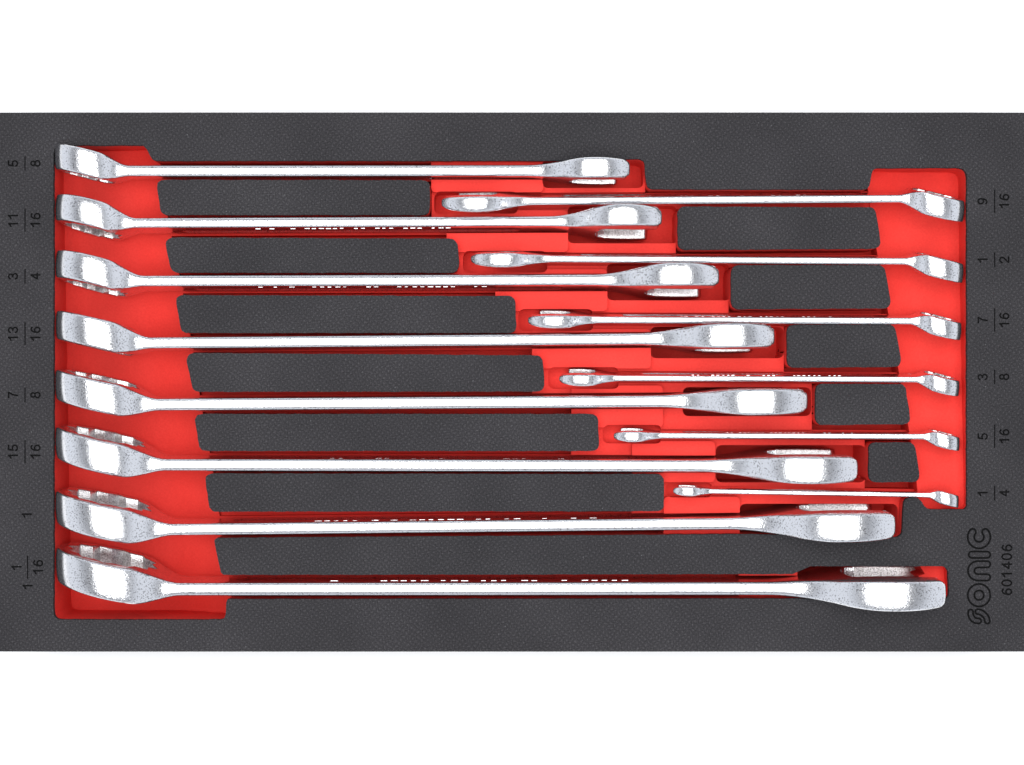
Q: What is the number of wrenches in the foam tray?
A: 14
